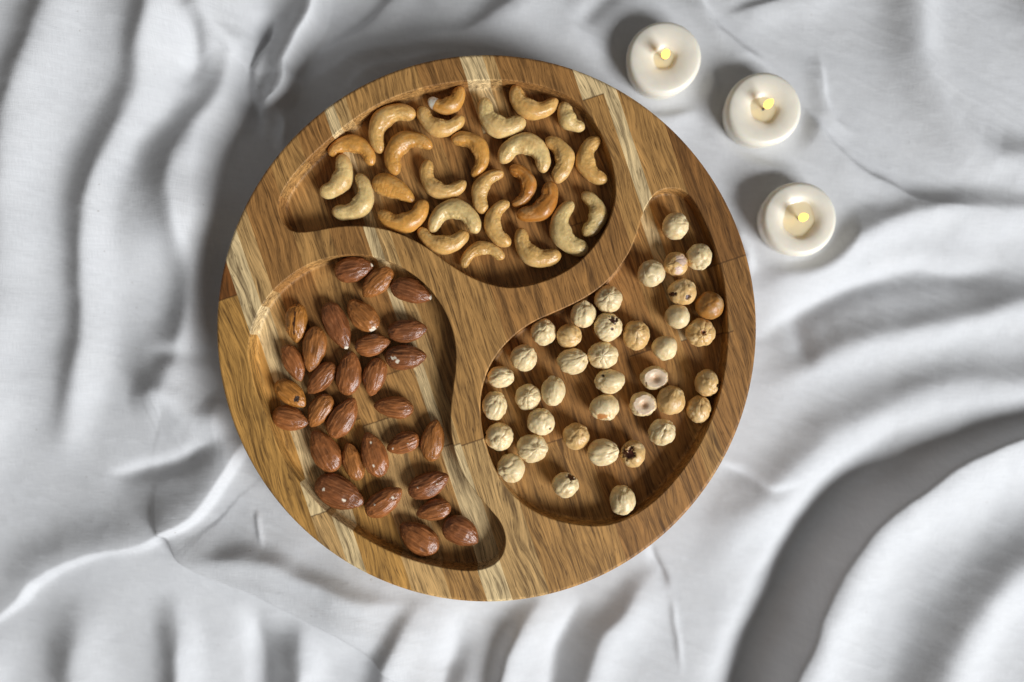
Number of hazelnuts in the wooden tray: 39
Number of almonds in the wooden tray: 30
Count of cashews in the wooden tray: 27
